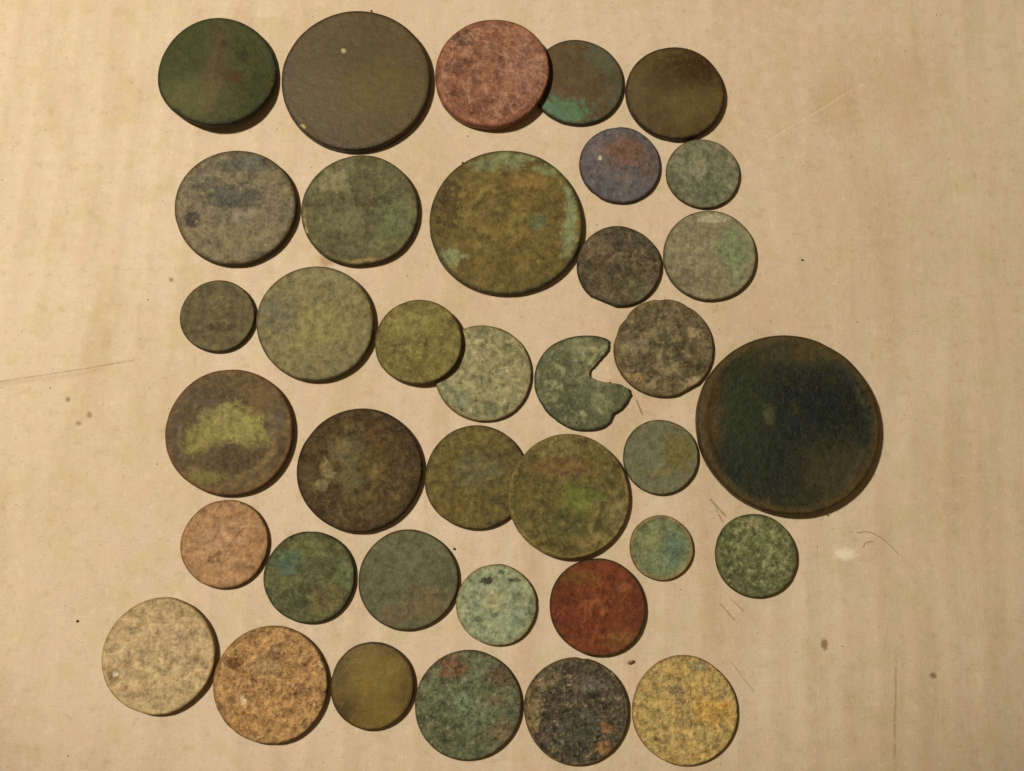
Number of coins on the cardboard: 37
